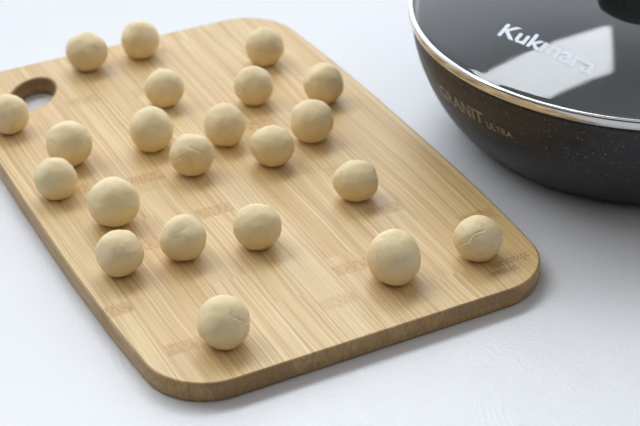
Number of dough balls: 22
